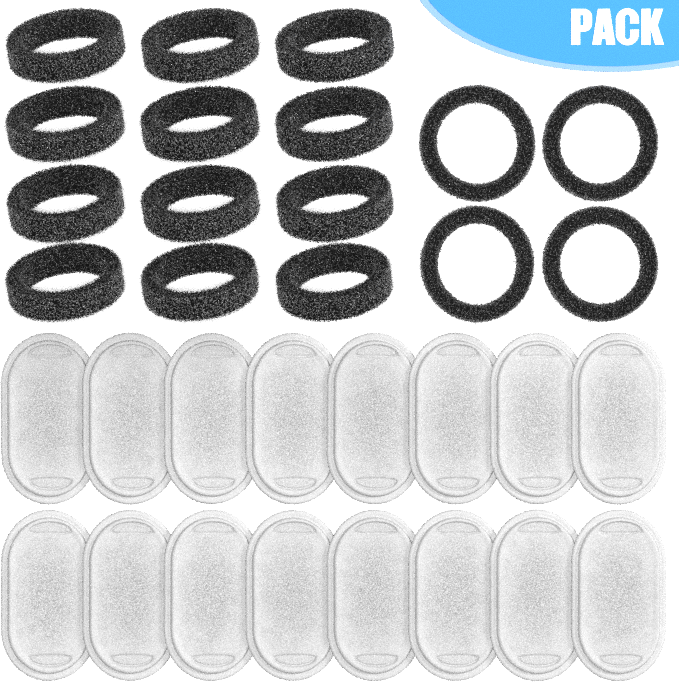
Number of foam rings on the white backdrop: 16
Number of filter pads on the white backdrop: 16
